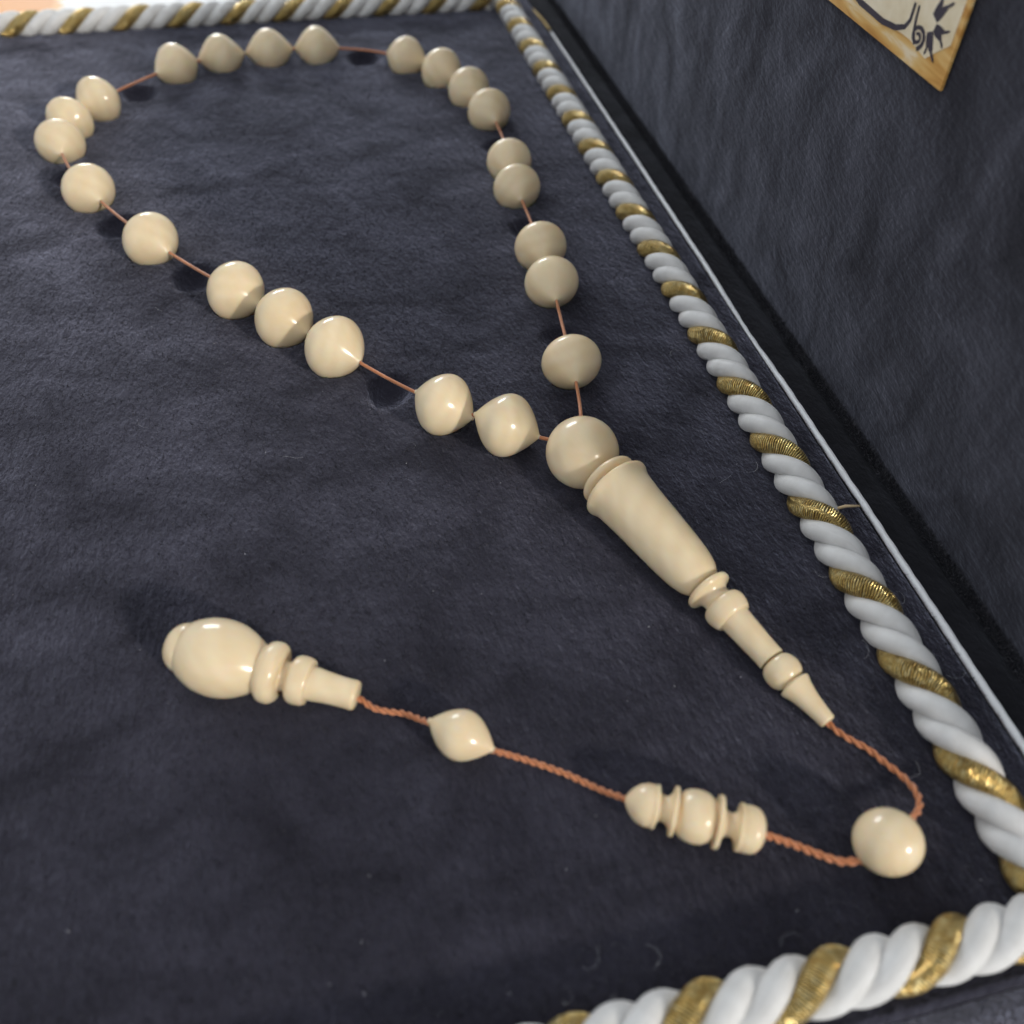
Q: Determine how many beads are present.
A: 26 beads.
